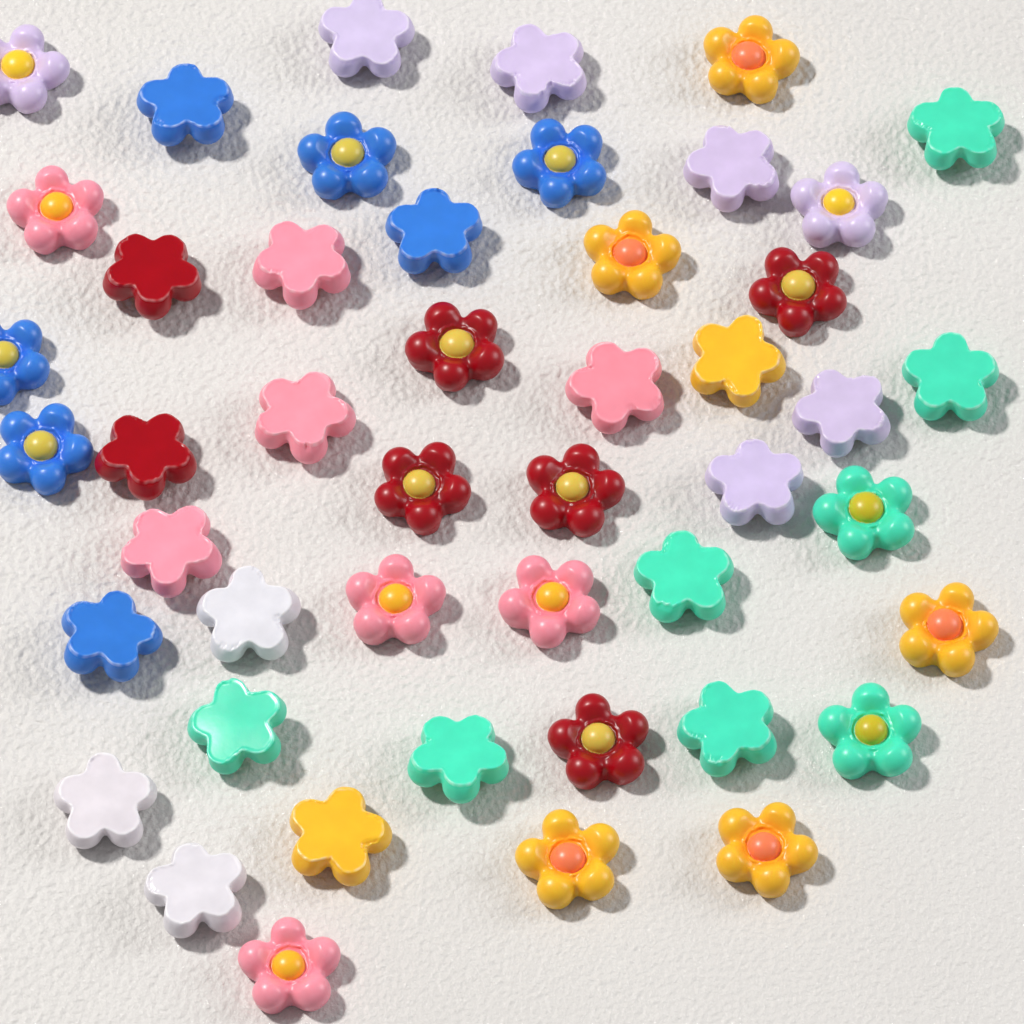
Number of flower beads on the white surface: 47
